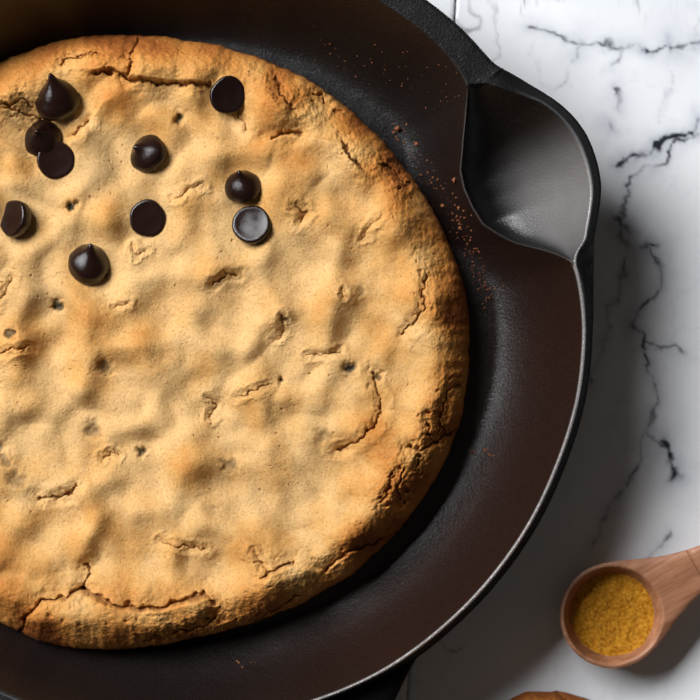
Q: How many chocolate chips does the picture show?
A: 10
